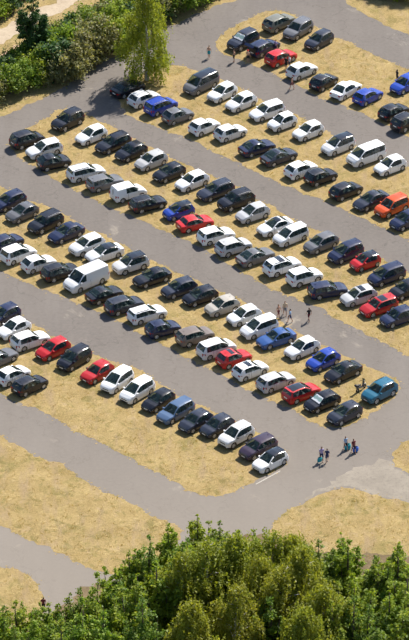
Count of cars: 124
